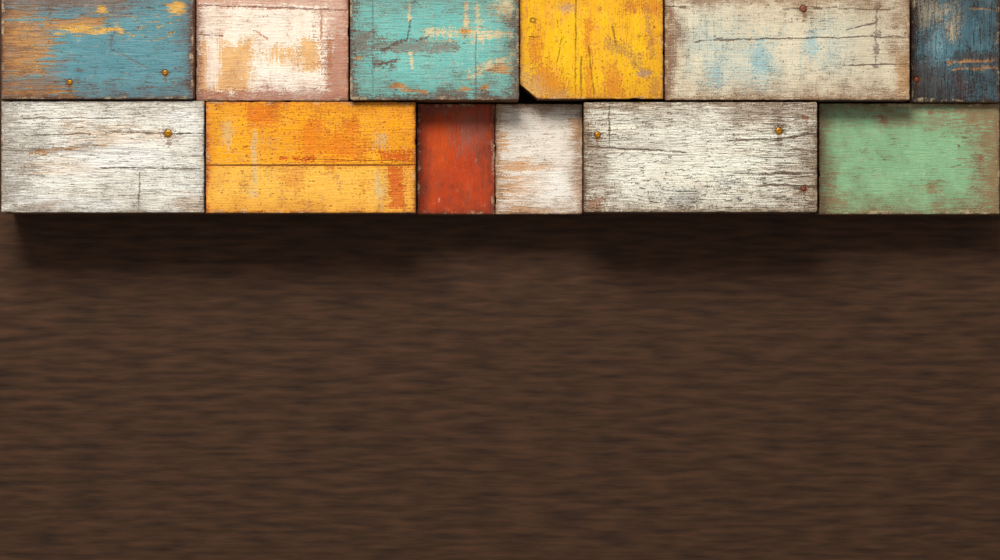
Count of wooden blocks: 12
